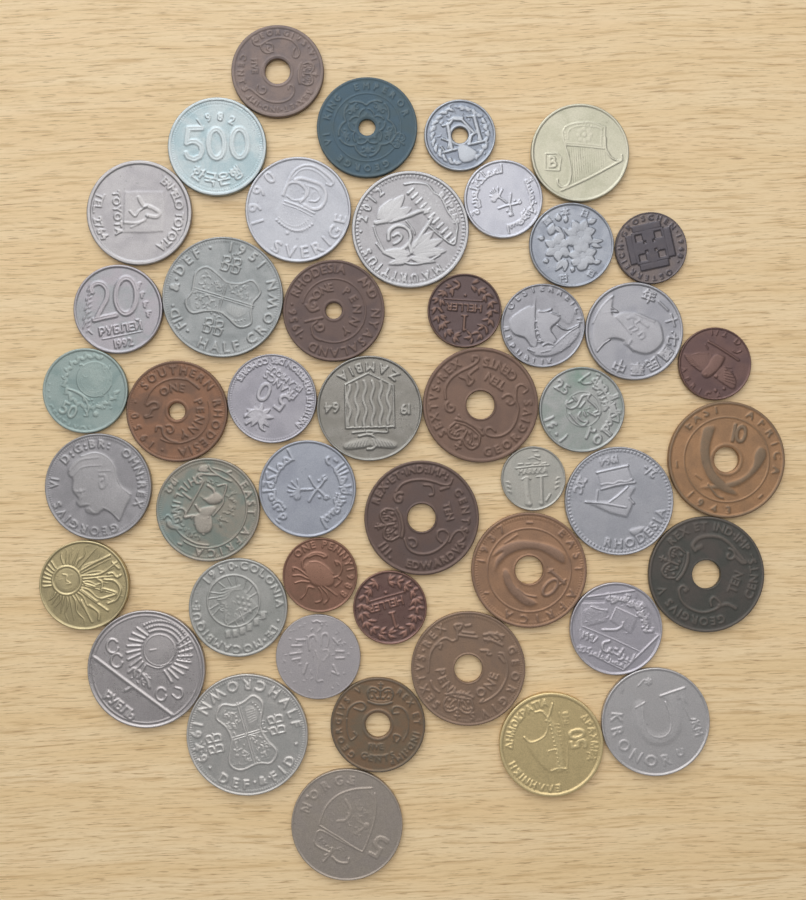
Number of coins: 46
